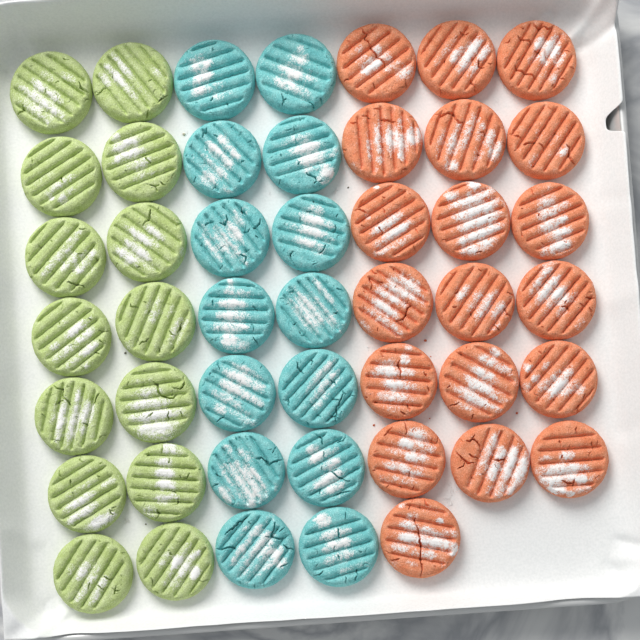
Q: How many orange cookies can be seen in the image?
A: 19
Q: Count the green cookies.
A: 14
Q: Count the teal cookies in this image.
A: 14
